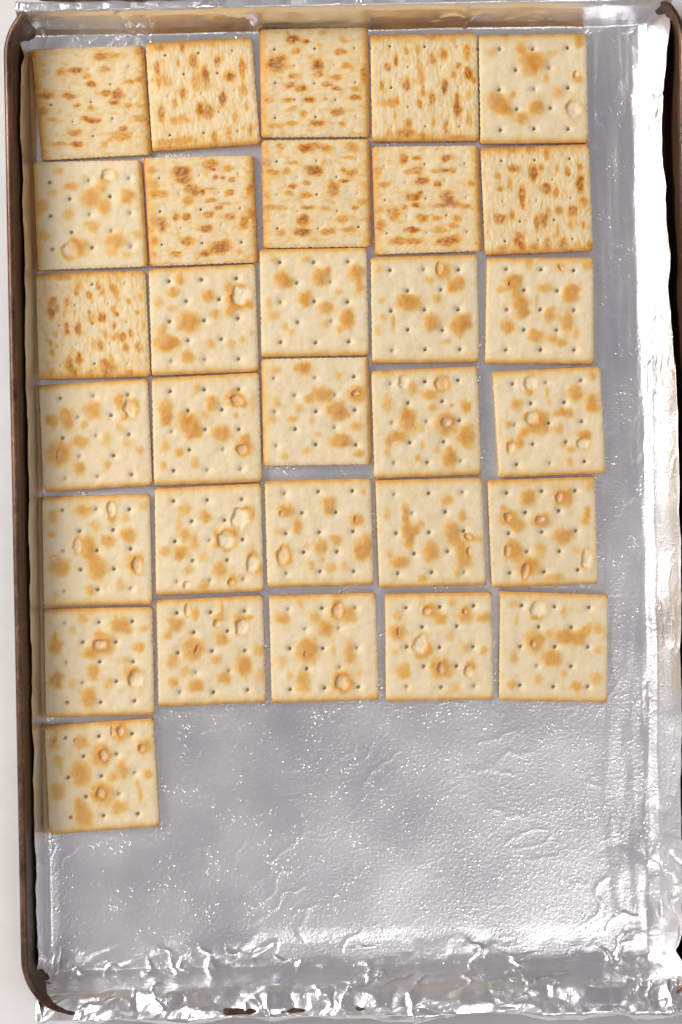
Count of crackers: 31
